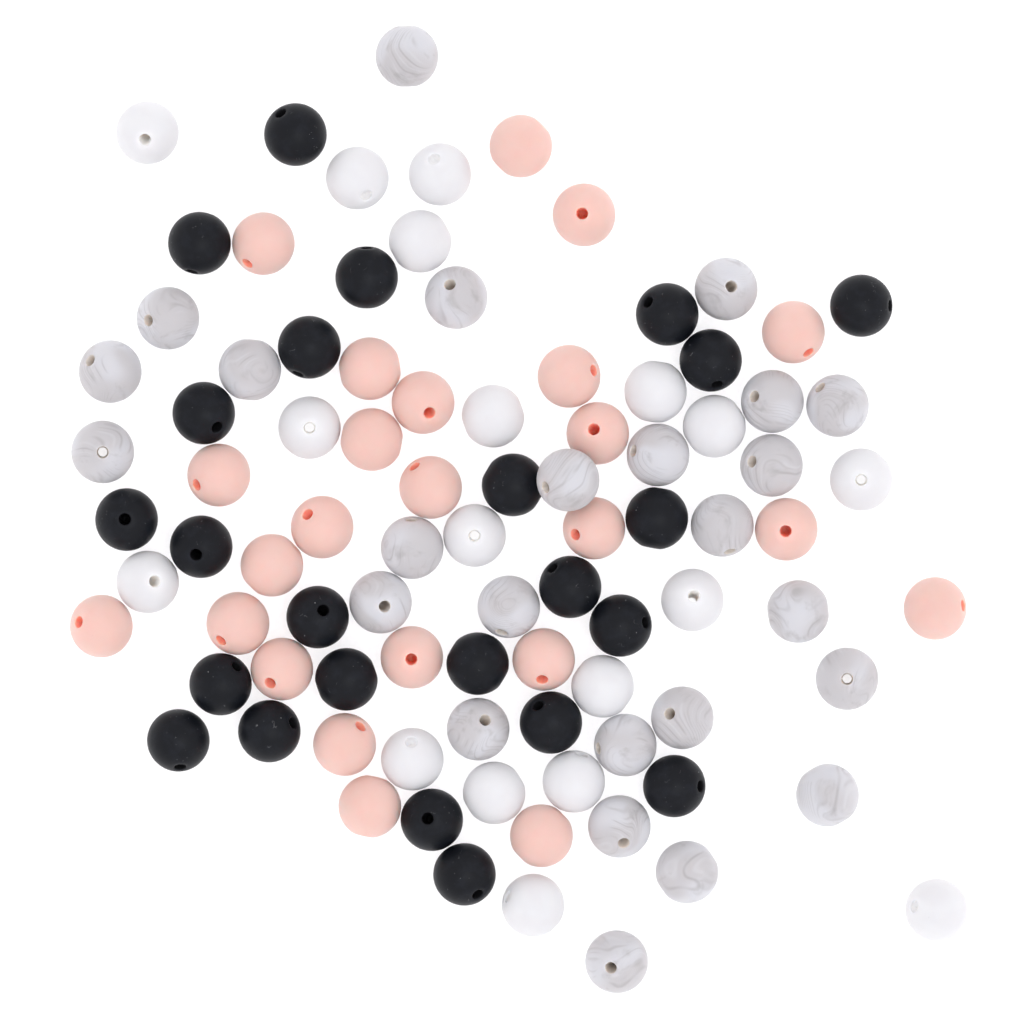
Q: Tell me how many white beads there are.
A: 18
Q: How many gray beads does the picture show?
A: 25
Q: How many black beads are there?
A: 24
